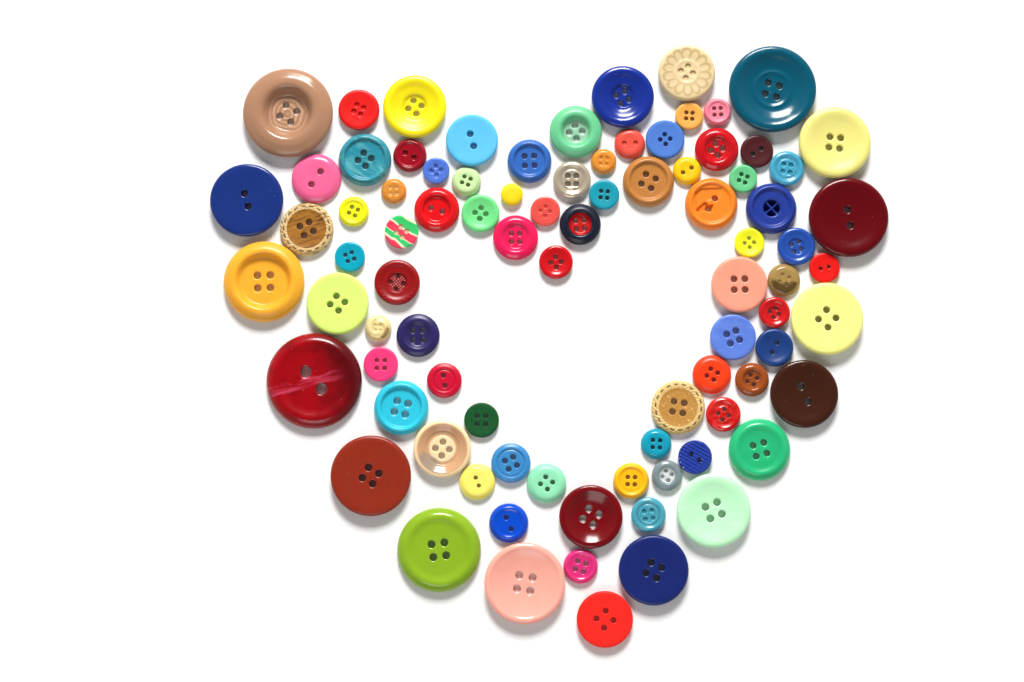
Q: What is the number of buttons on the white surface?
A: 87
